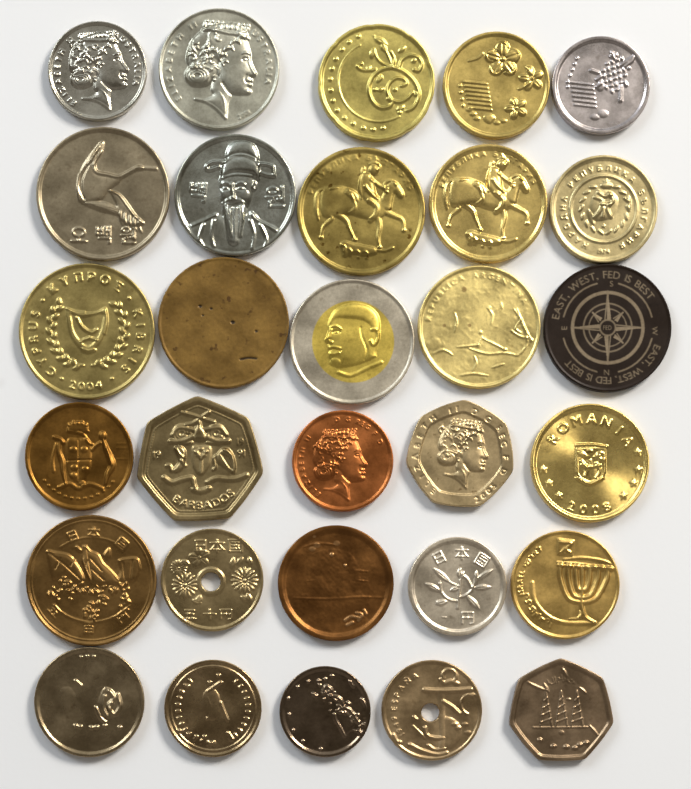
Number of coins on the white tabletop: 30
